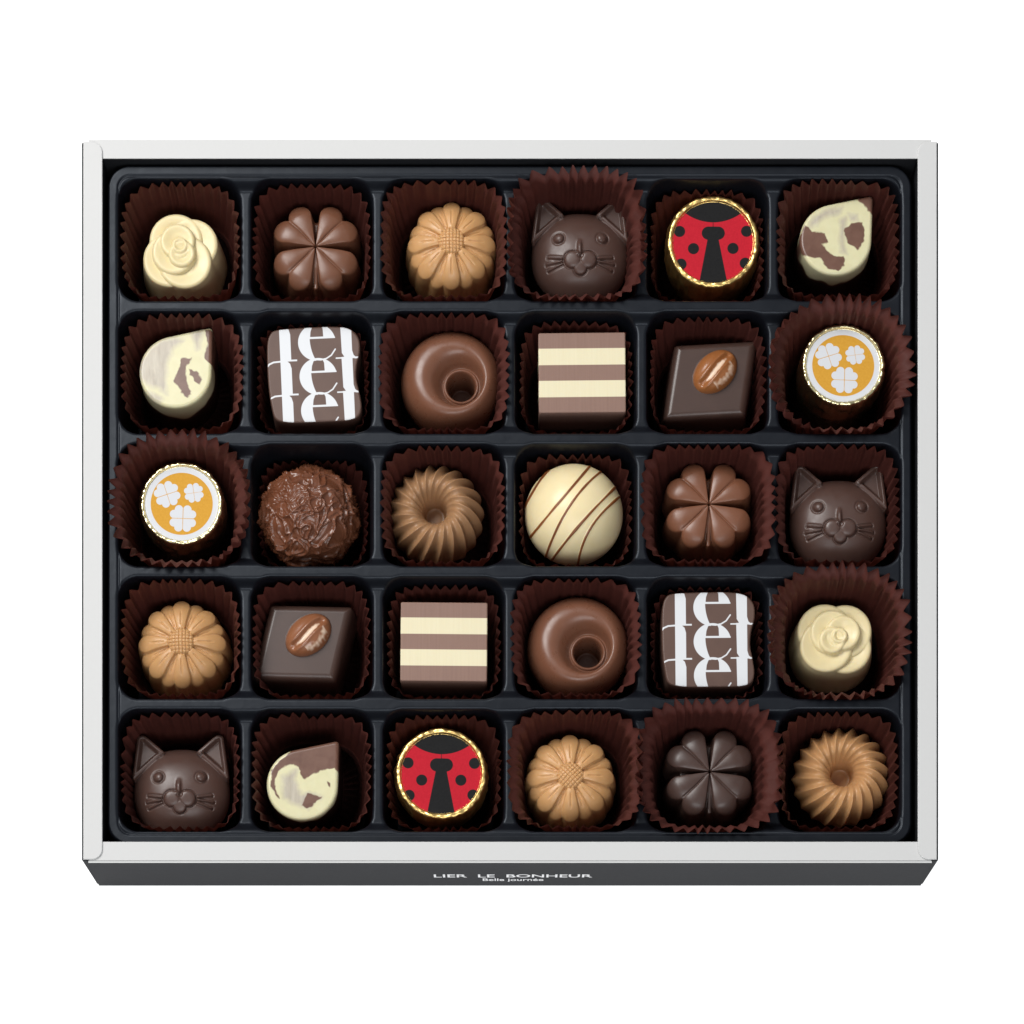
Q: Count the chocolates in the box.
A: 30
